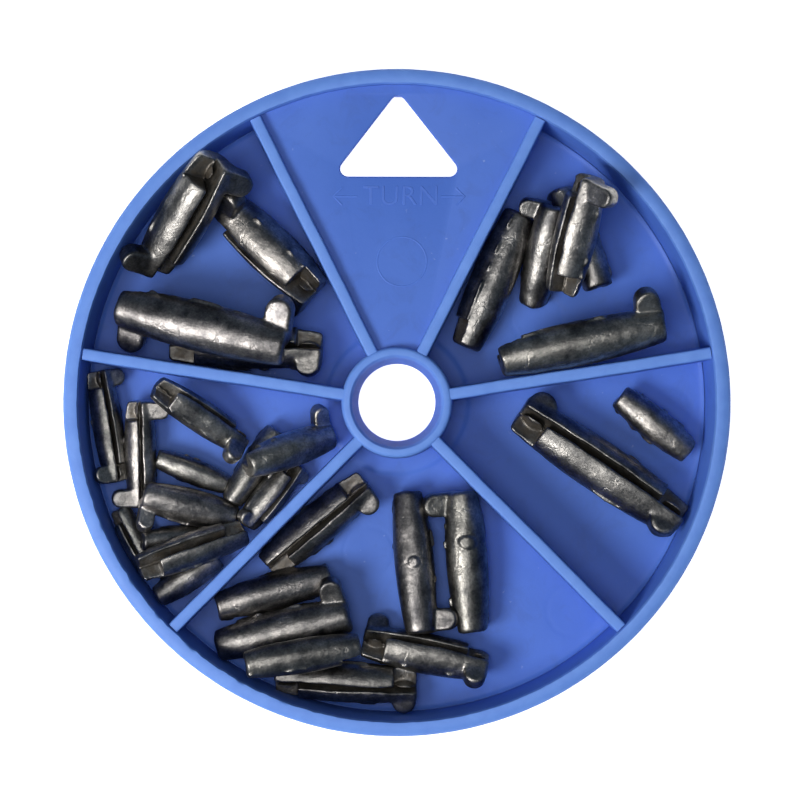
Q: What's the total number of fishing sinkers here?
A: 31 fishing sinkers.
